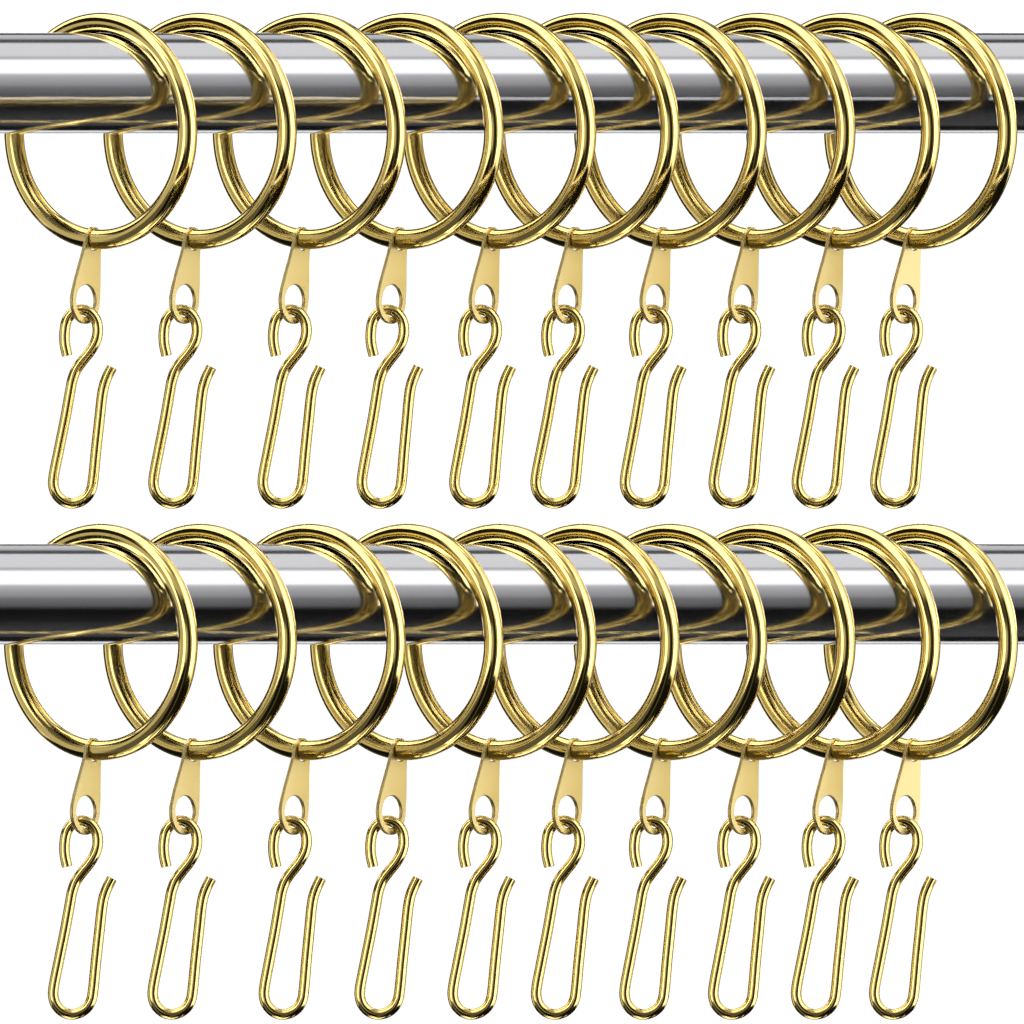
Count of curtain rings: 20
